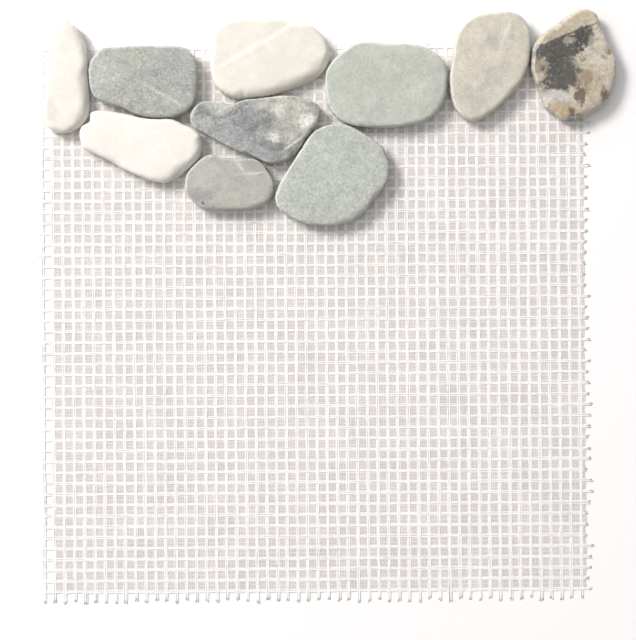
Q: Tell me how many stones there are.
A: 10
